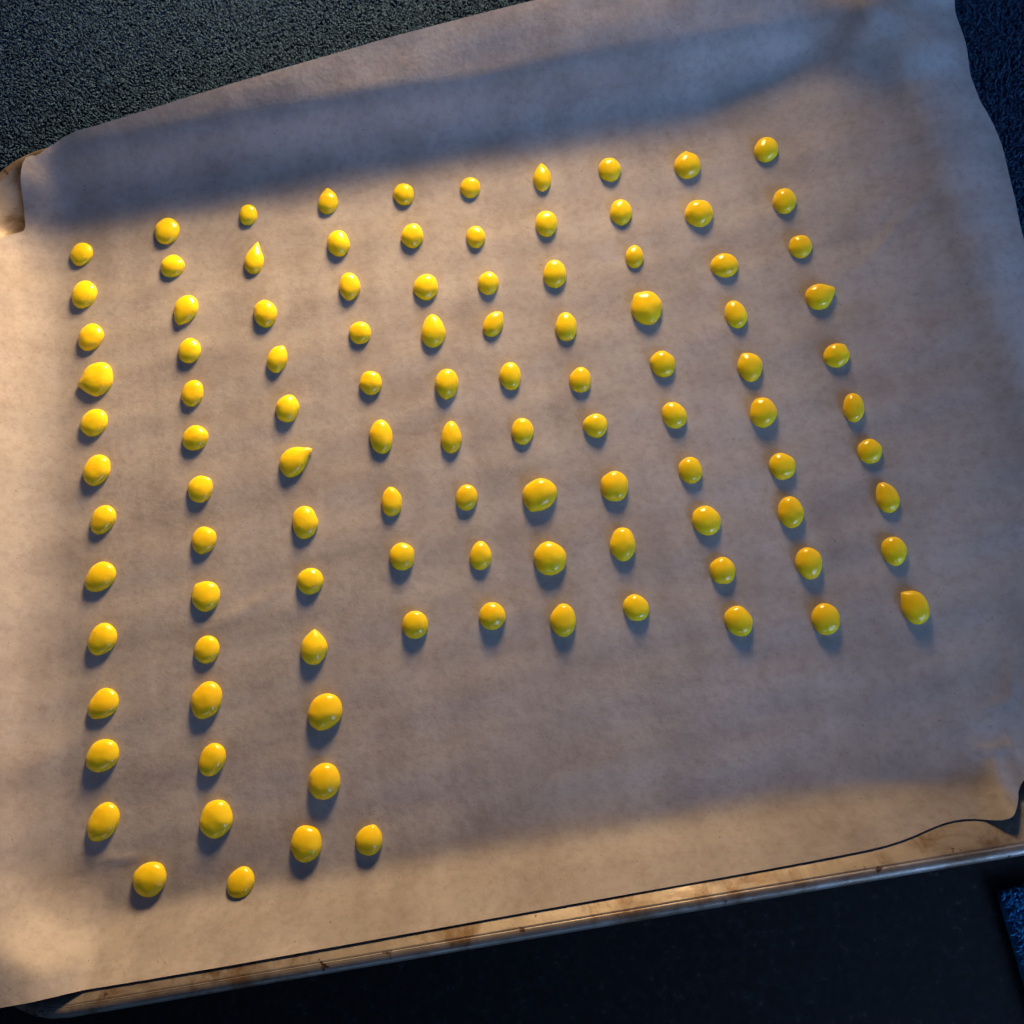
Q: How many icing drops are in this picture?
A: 106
